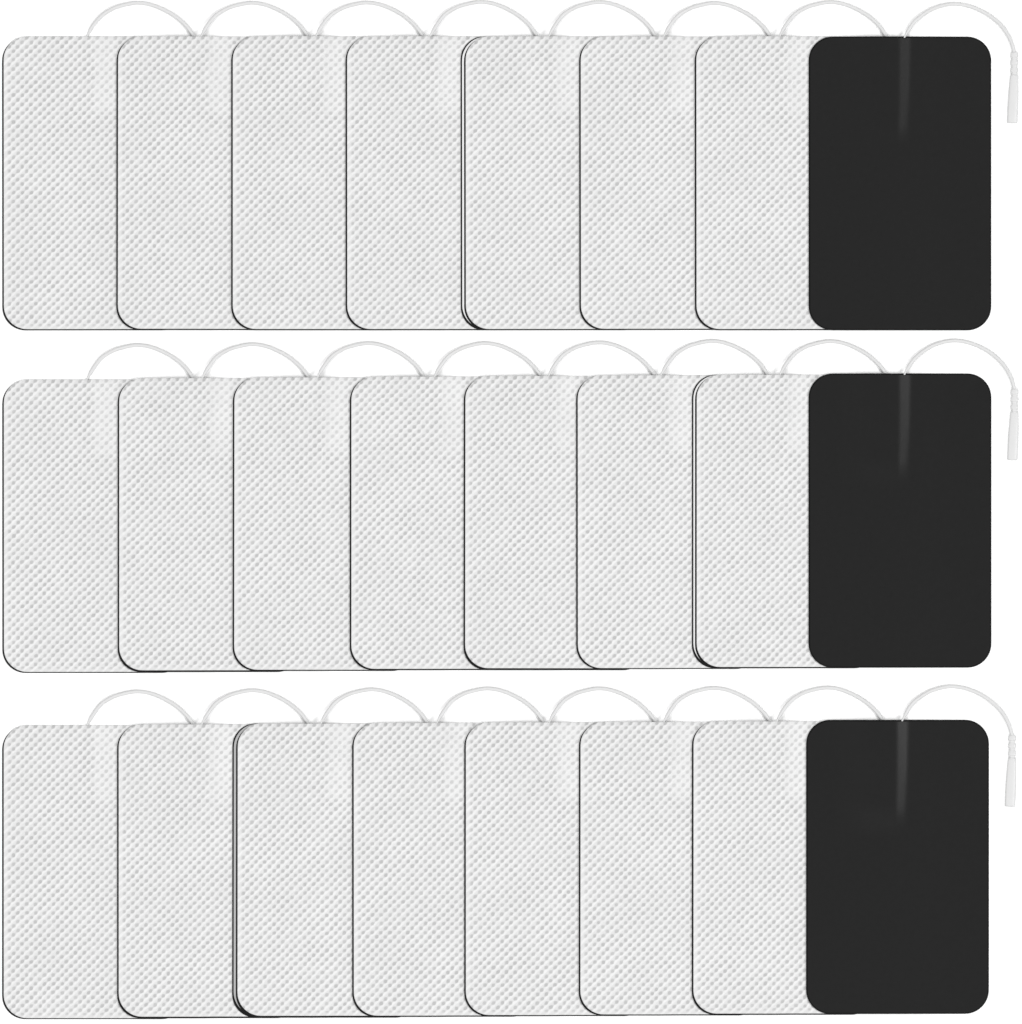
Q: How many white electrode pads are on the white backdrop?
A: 21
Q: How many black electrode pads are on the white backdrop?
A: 3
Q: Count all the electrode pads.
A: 24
